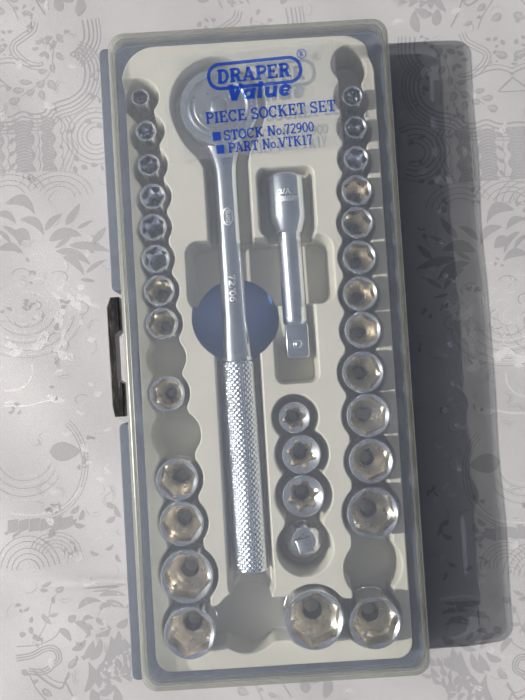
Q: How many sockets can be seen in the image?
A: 30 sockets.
